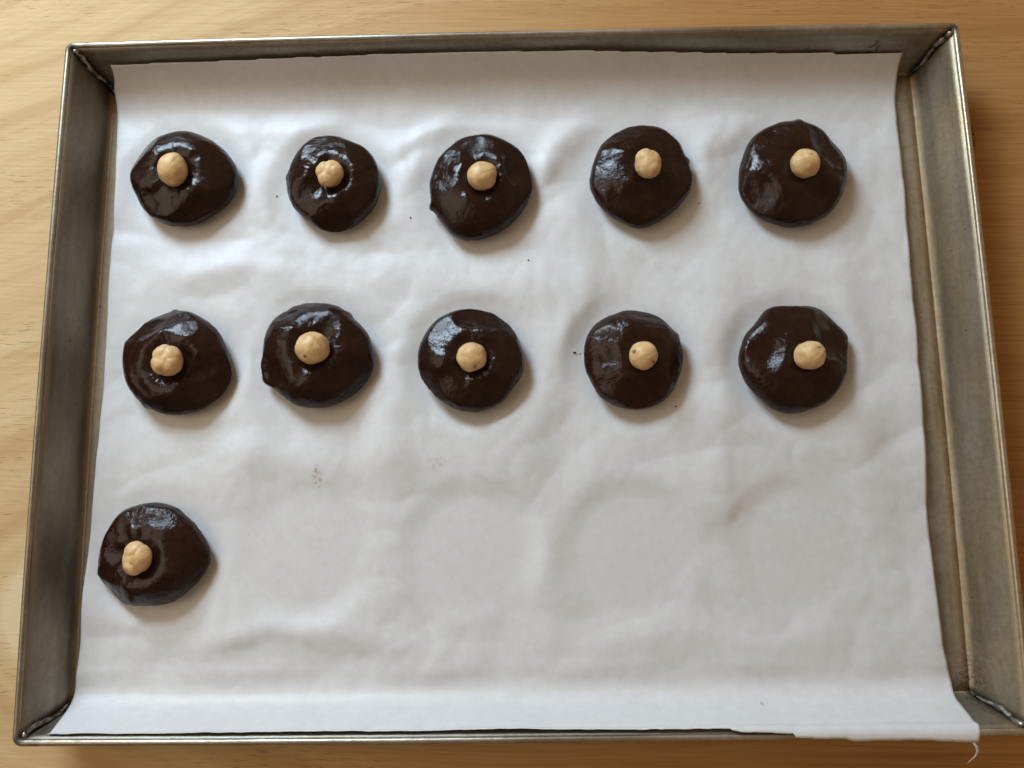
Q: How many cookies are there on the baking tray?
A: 11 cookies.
